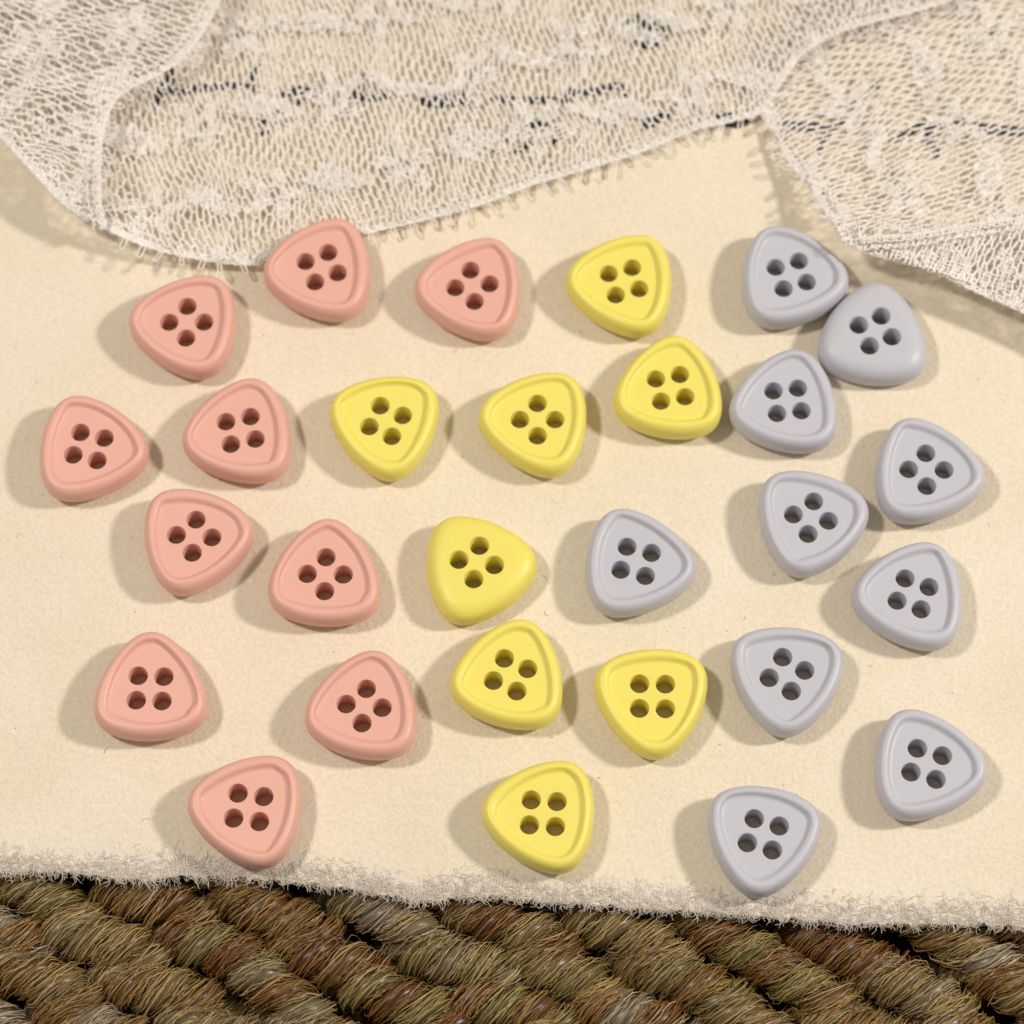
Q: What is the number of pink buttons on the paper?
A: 10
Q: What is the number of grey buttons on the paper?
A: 10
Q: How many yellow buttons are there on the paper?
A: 8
